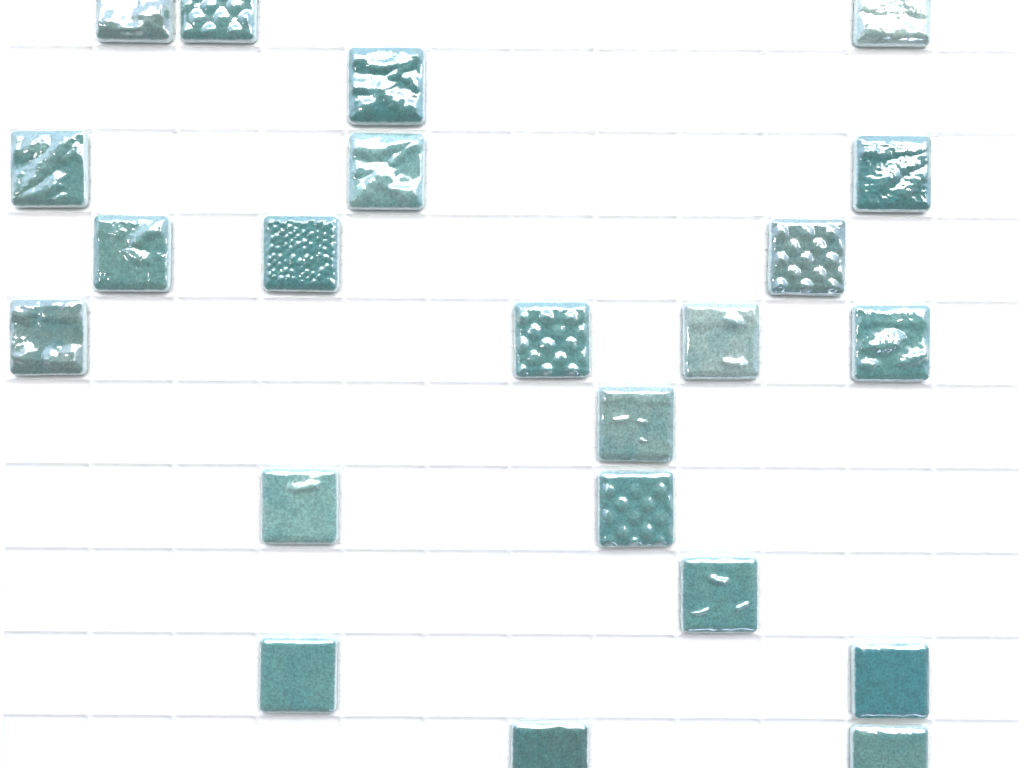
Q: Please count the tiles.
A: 22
